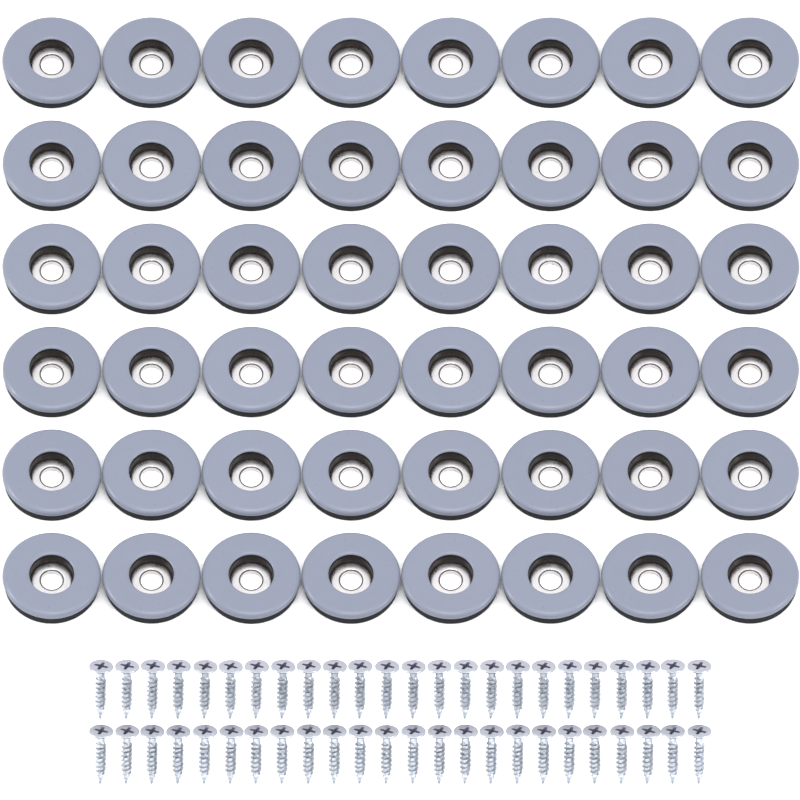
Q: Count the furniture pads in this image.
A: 48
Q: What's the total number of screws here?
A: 48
